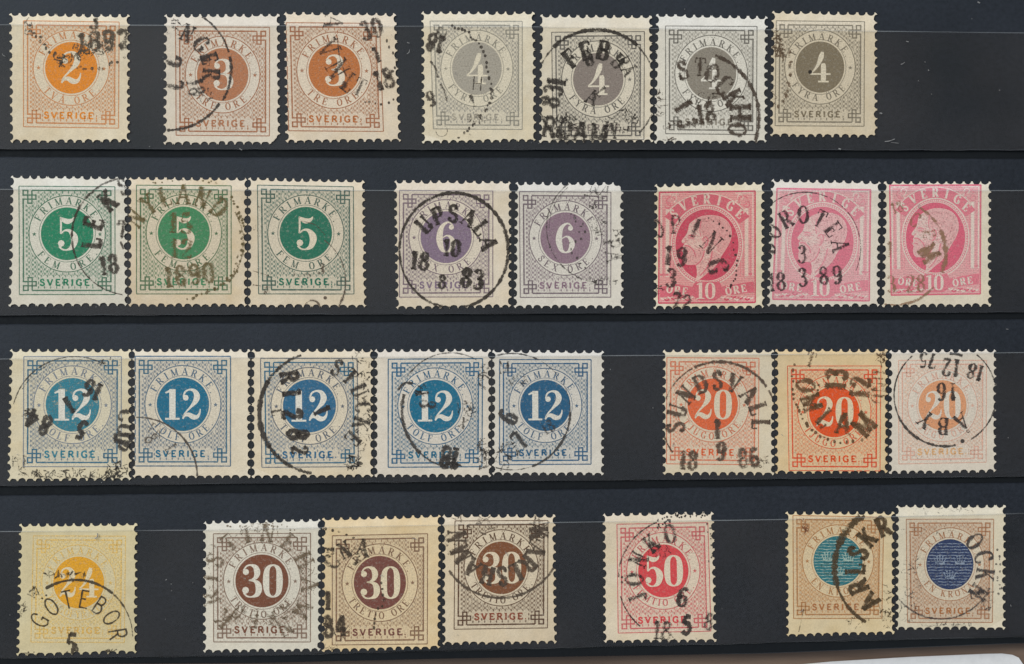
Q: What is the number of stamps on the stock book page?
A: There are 30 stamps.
